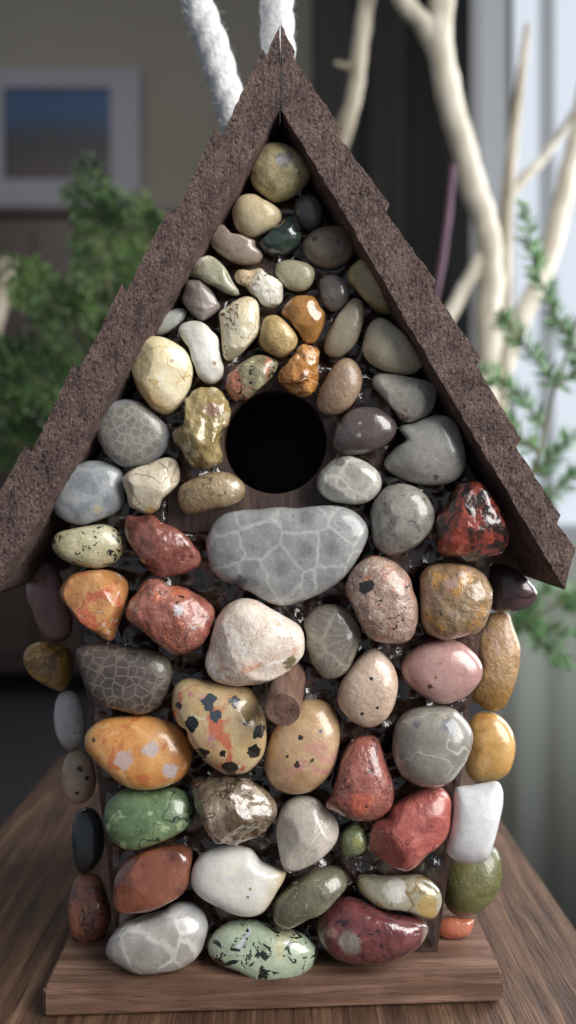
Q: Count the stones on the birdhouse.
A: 75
